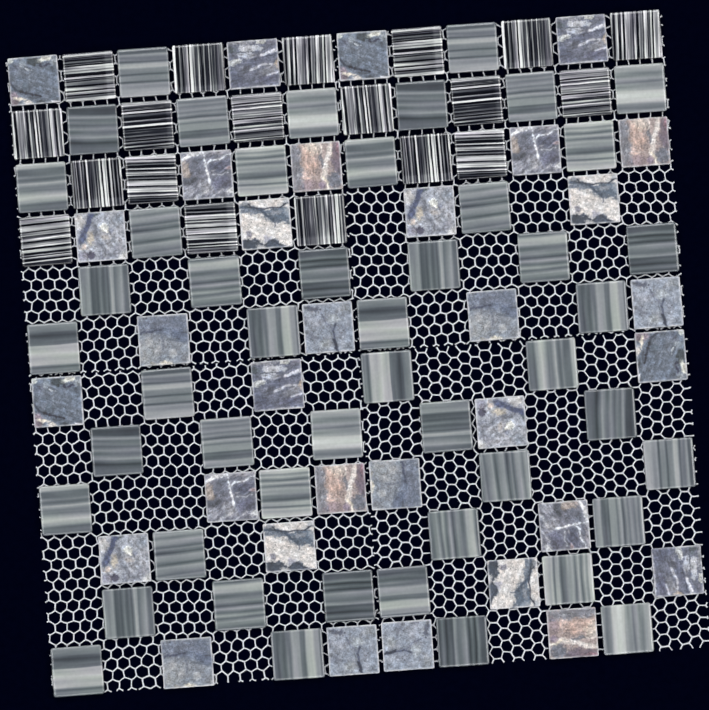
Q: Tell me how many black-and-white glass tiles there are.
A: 19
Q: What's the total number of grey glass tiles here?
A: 48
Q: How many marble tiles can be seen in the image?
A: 32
